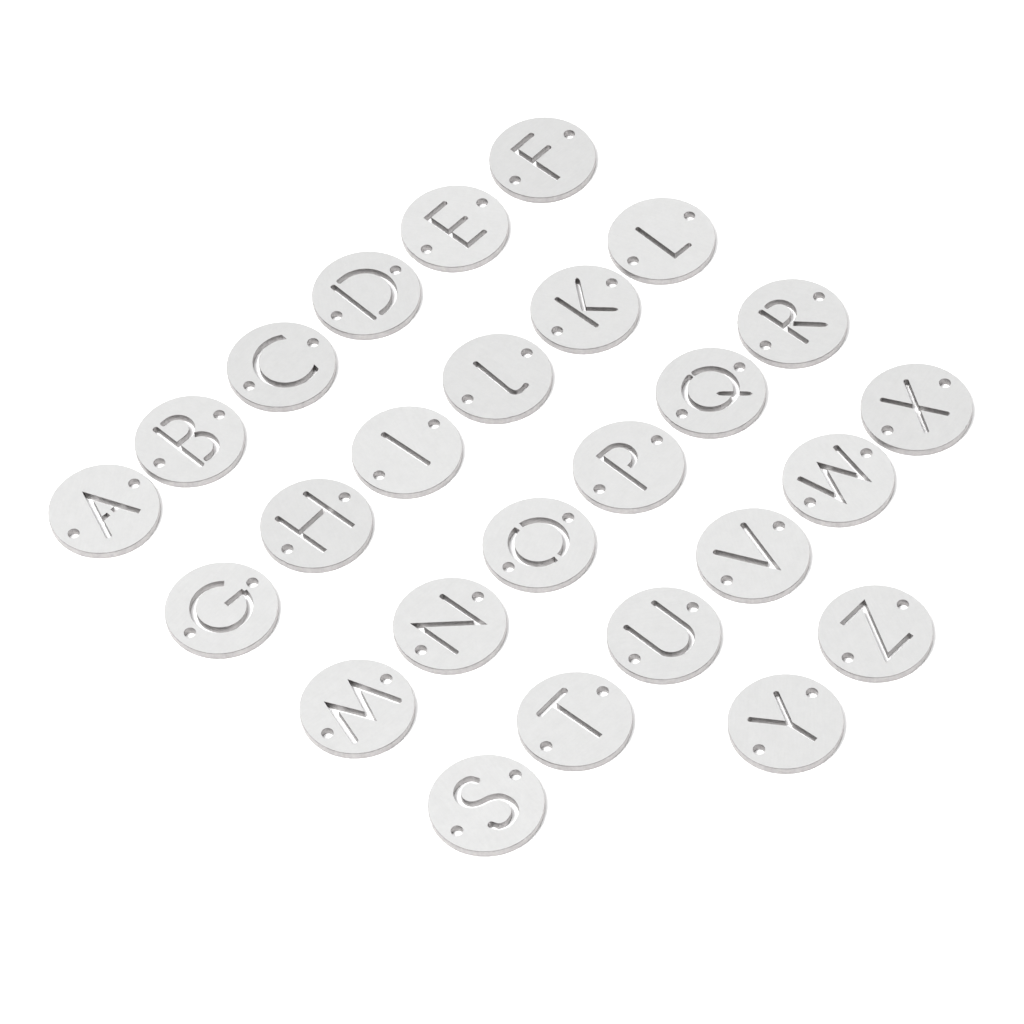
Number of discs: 26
